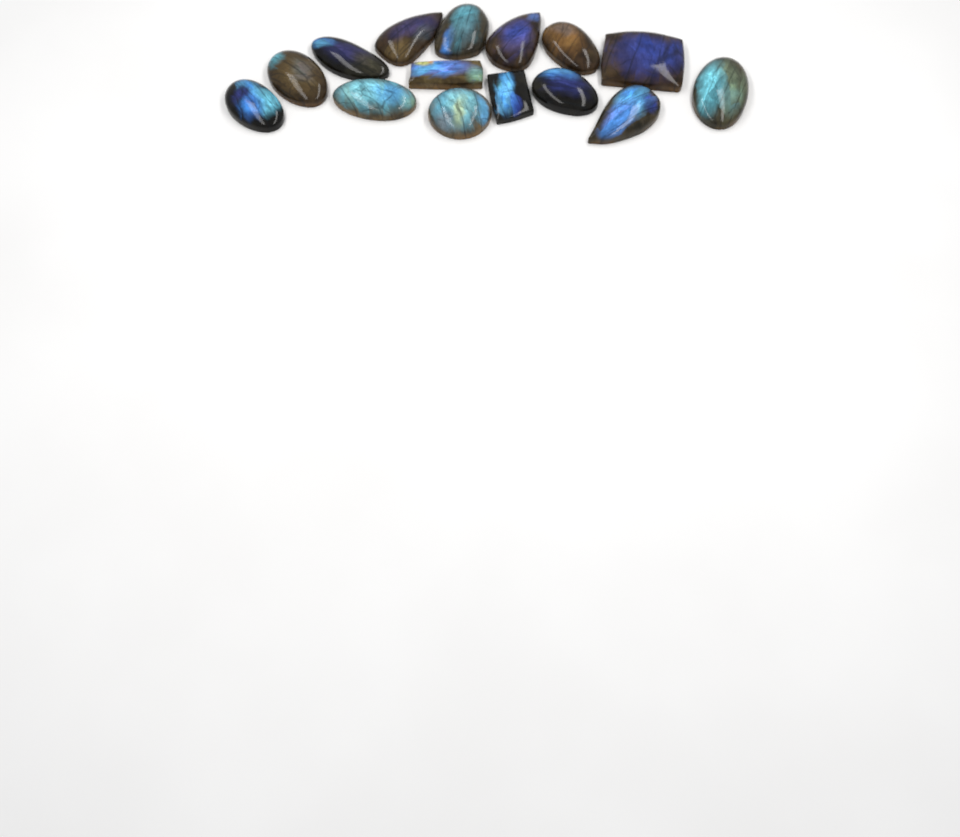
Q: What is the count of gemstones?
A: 15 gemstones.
